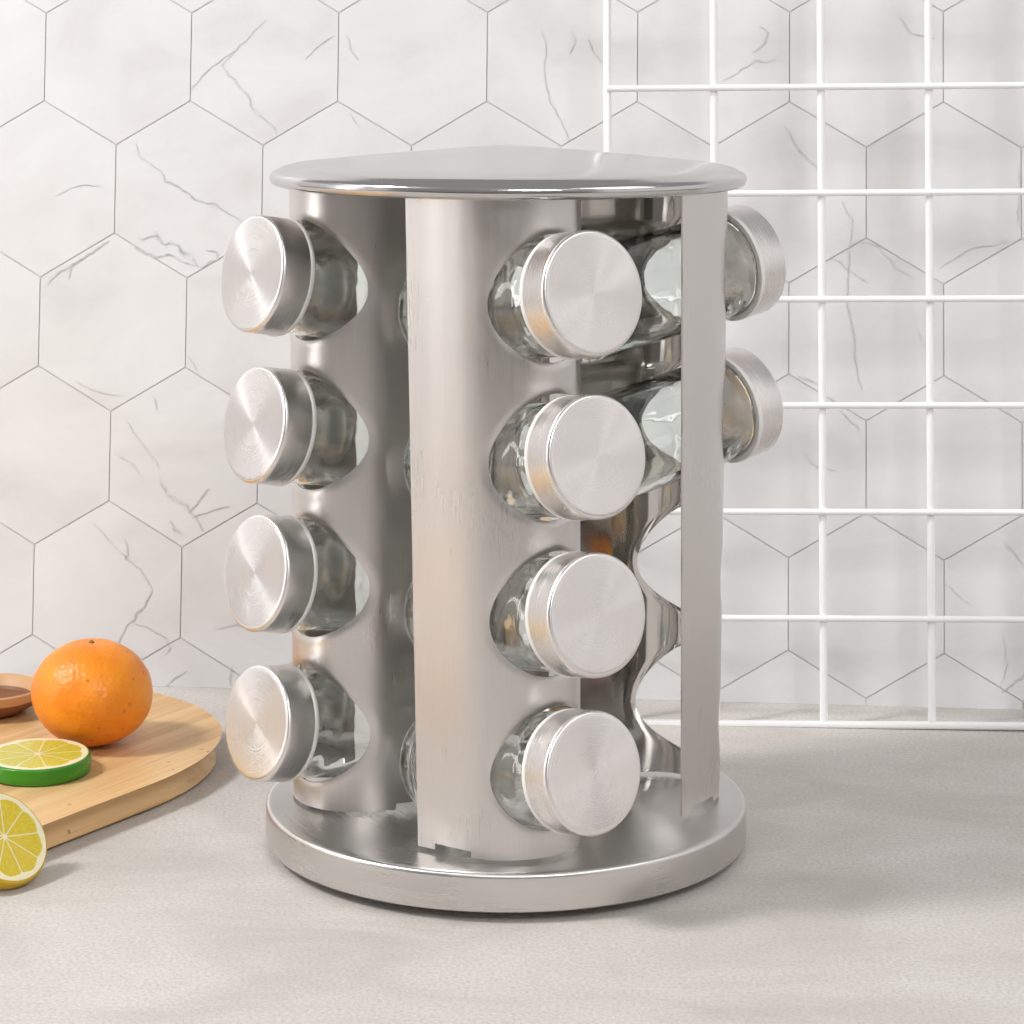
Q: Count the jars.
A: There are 10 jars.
